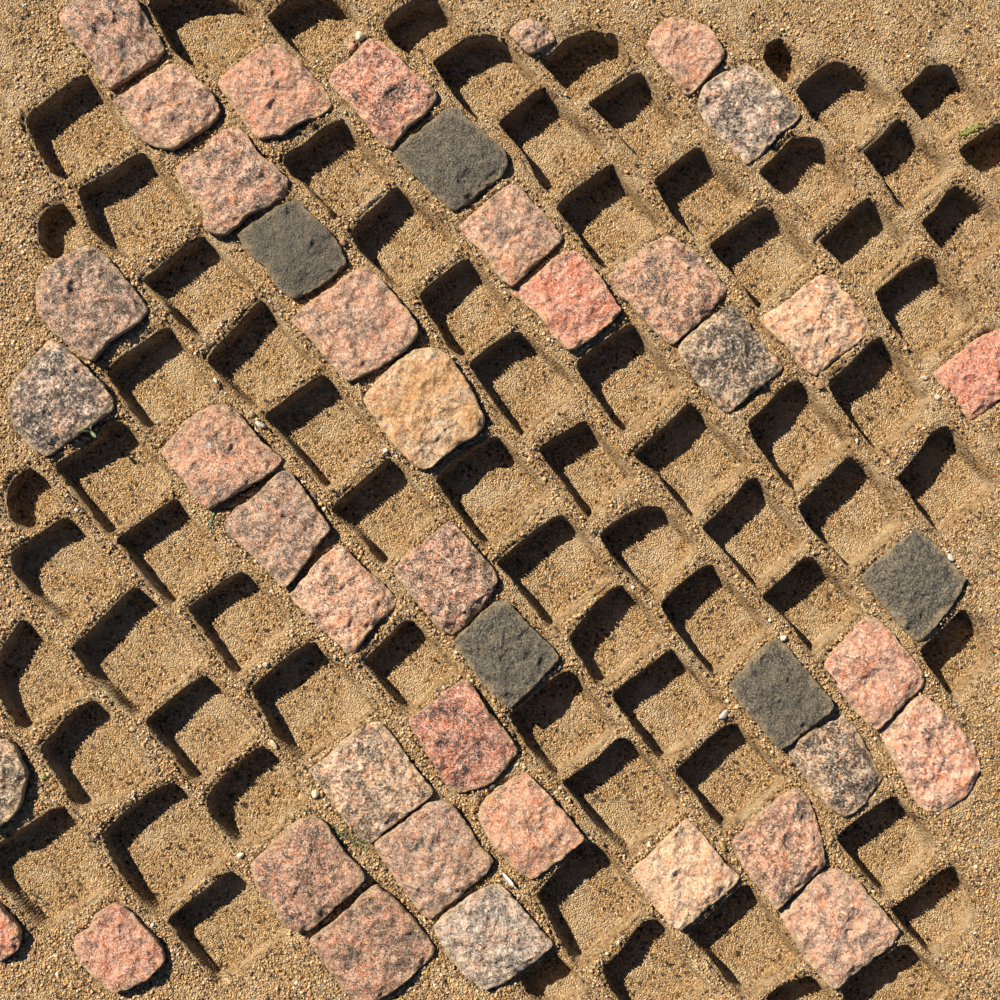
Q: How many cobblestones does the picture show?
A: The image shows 43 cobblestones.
